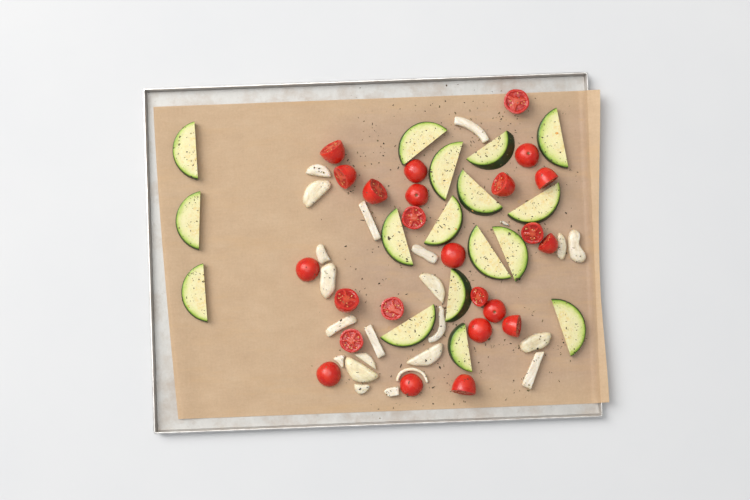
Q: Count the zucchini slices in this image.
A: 17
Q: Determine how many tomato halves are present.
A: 24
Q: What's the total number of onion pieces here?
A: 23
